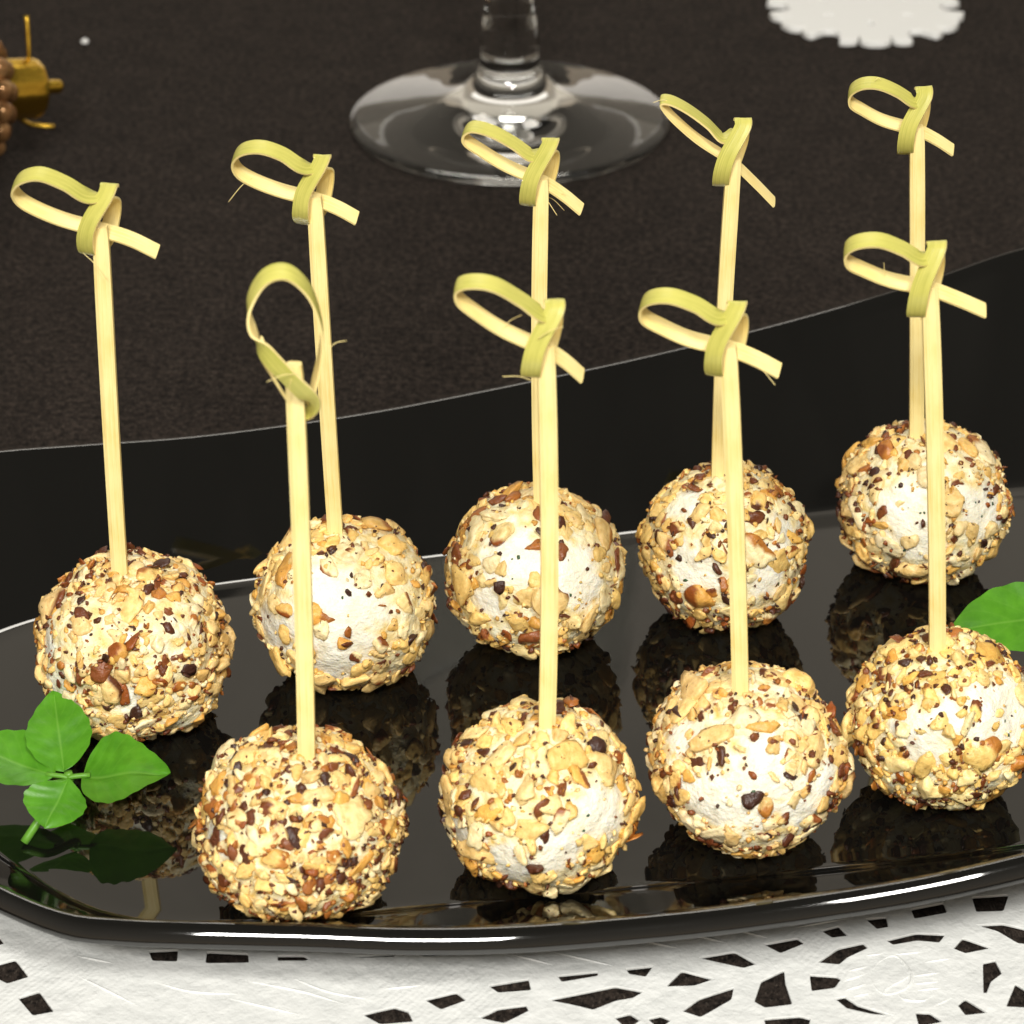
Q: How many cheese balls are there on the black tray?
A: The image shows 9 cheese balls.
